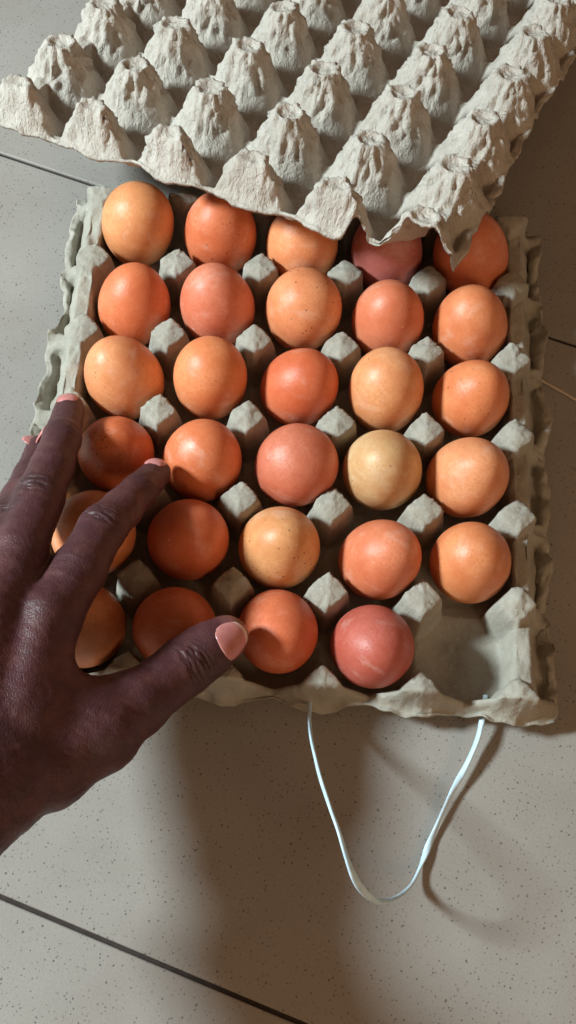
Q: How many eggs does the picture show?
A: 29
